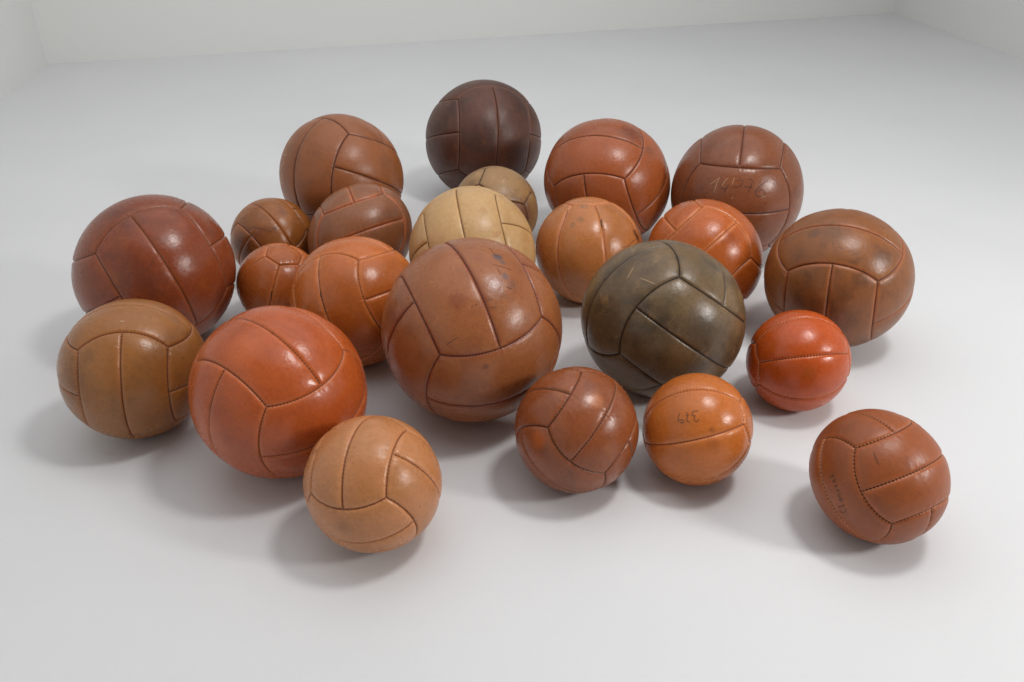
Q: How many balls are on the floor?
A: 23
